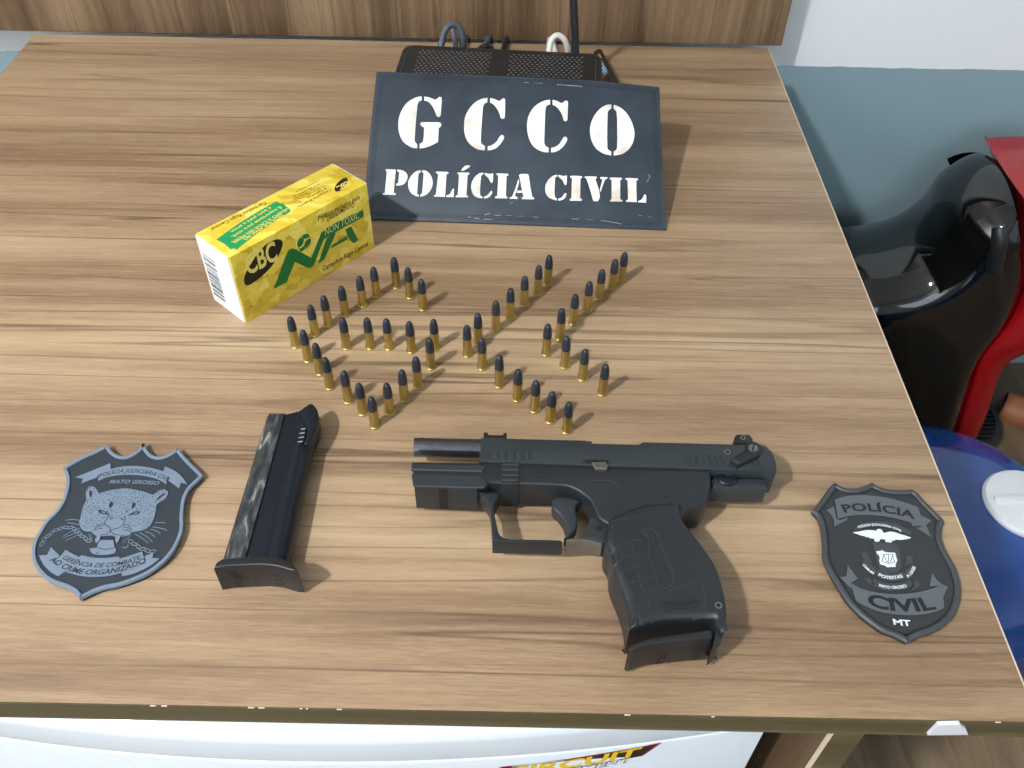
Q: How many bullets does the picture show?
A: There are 47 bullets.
